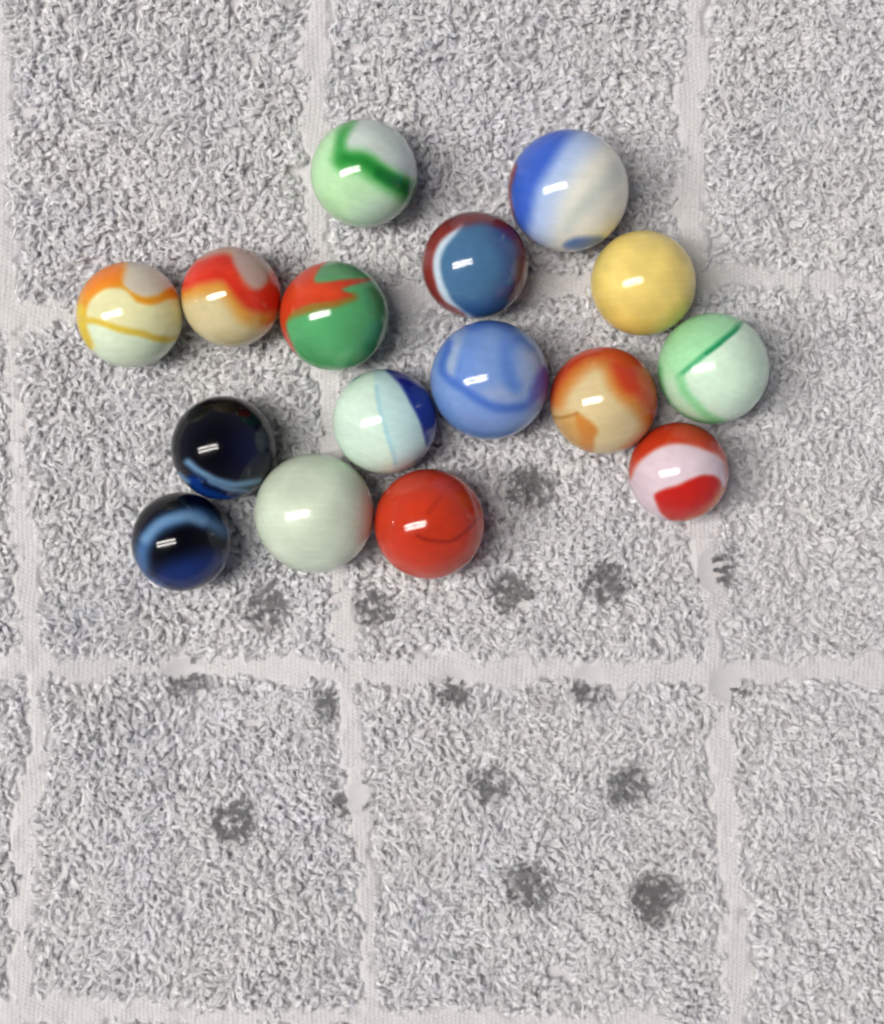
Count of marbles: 16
